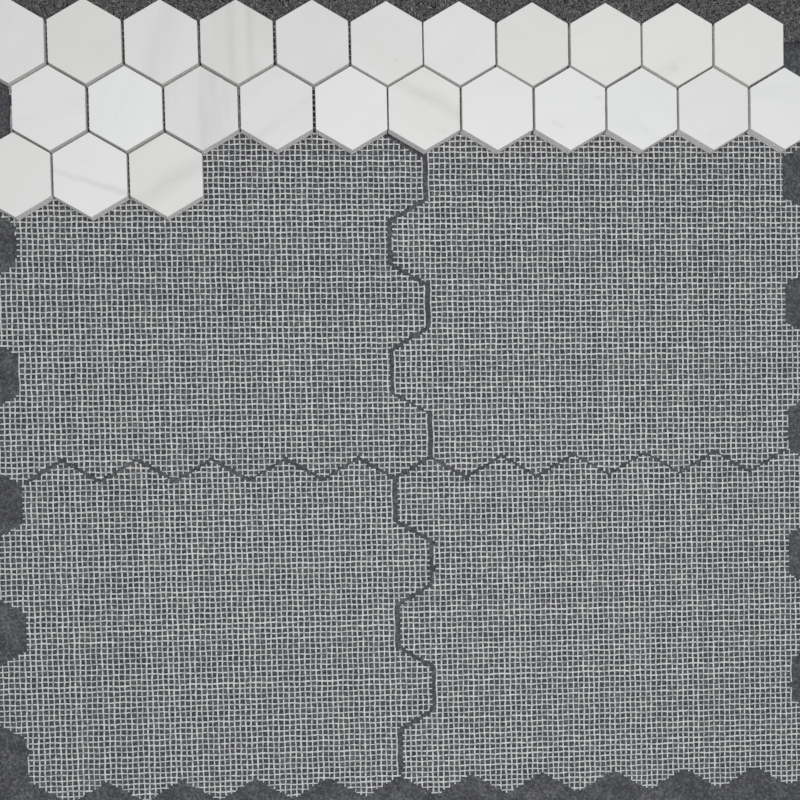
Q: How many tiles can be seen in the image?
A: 25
